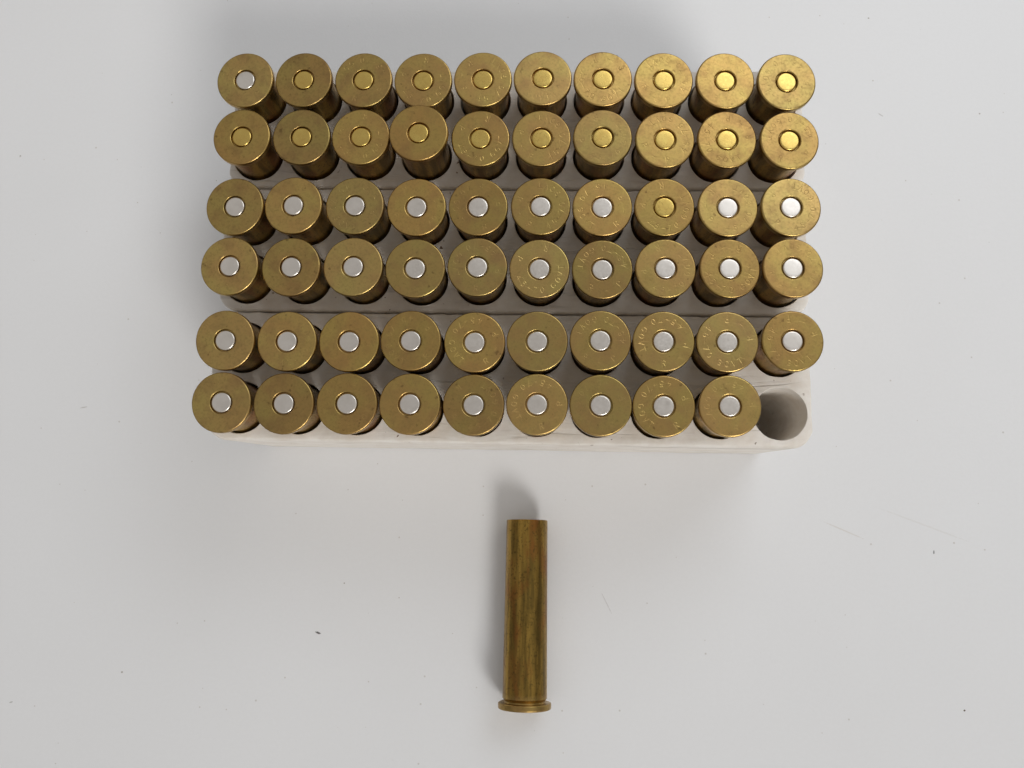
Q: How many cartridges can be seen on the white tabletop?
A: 60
